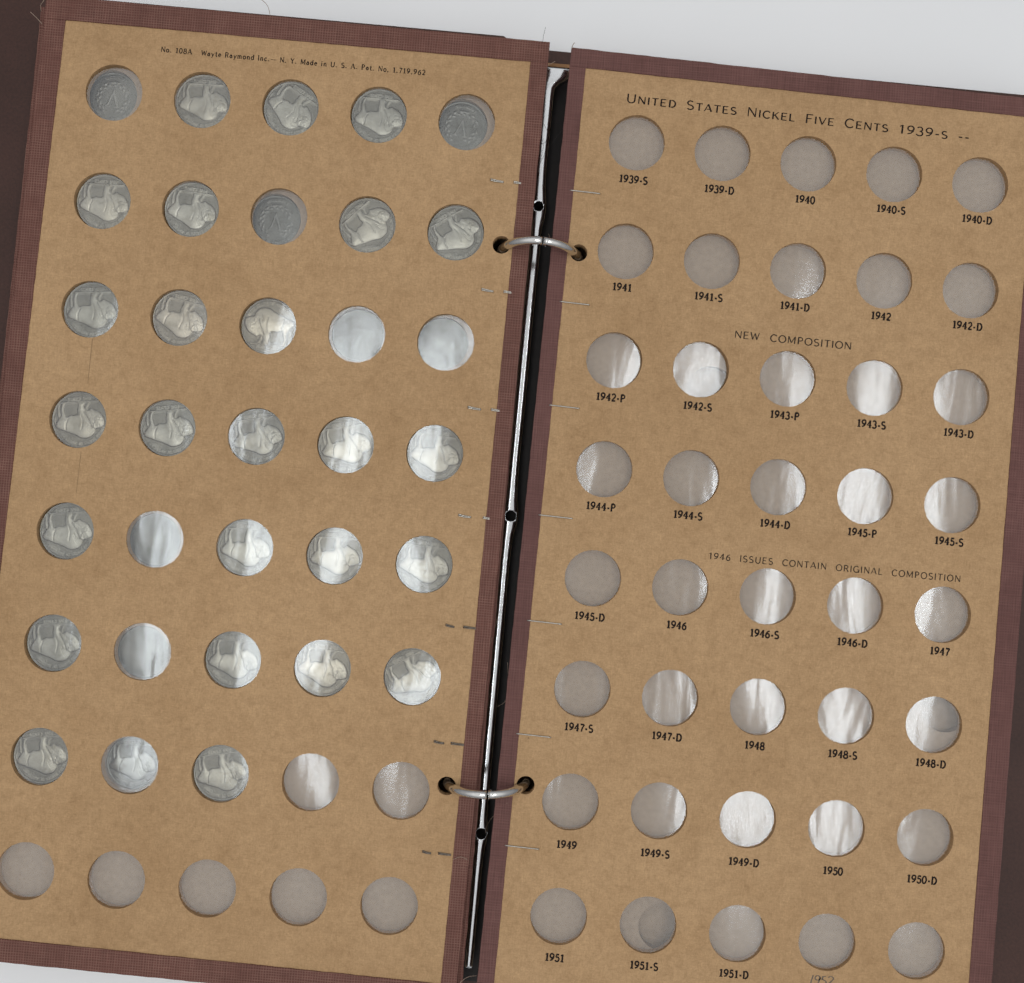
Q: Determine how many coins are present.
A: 33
